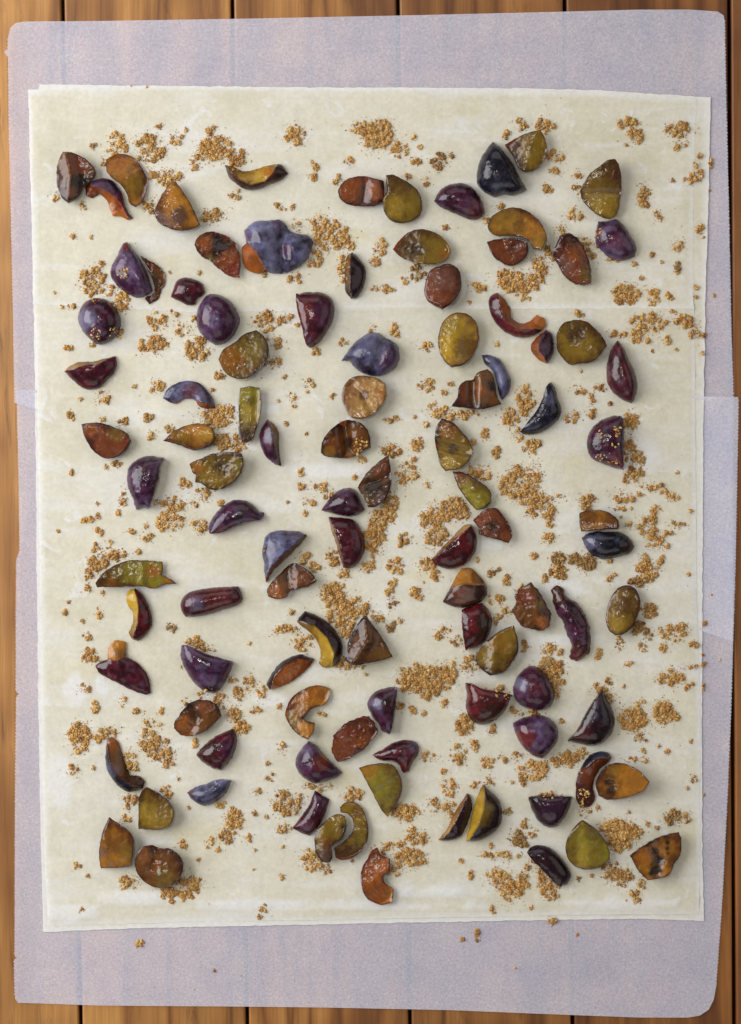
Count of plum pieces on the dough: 102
